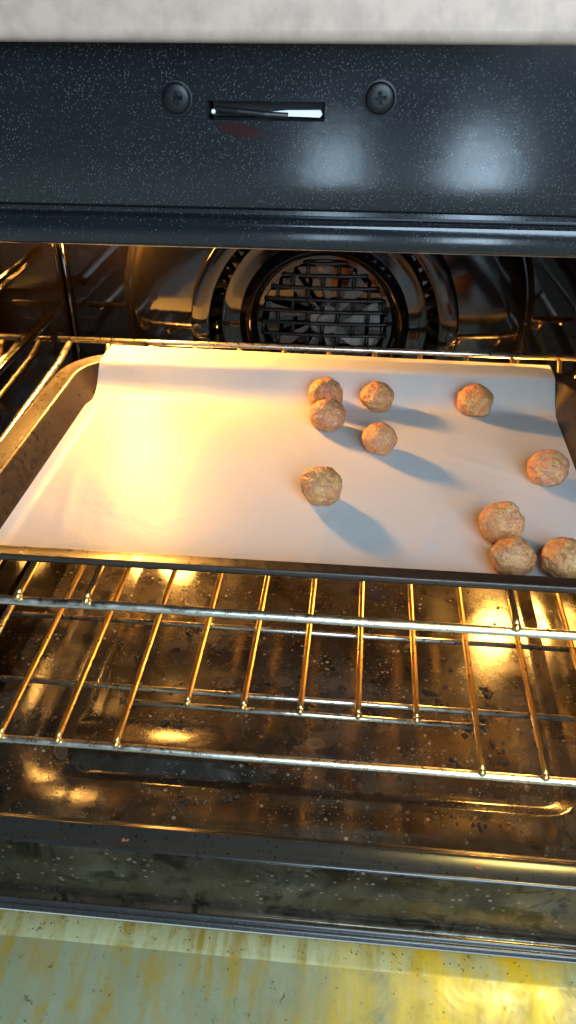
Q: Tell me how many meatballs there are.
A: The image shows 10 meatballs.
